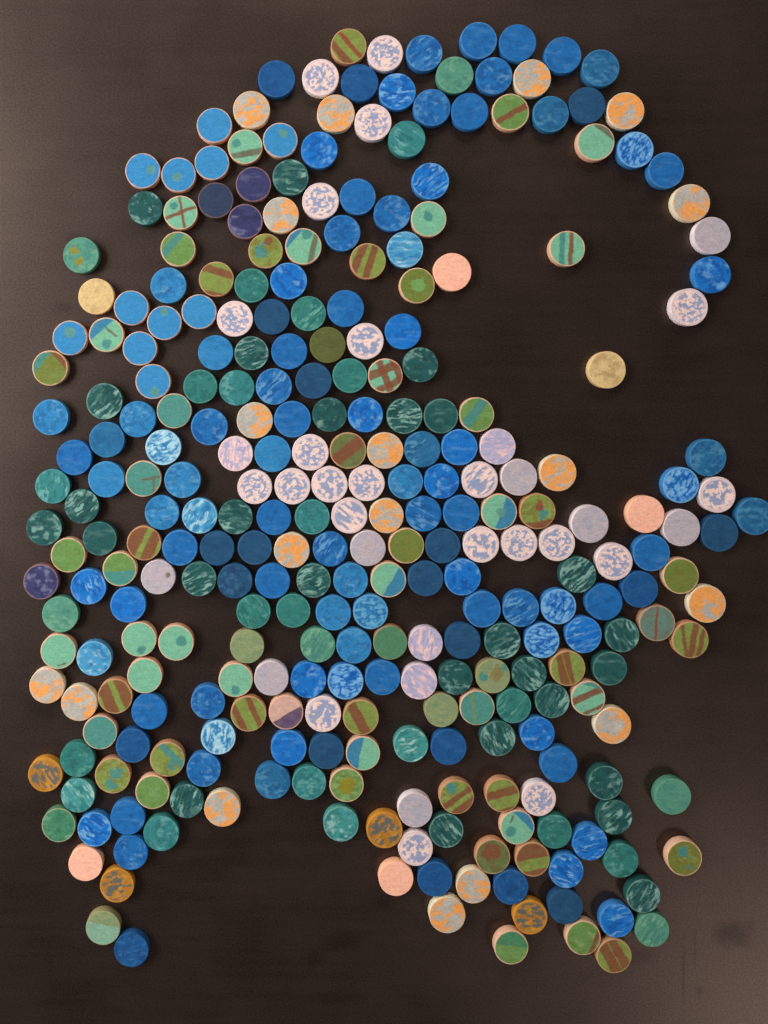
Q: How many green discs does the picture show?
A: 115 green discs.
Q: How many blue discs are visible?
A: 119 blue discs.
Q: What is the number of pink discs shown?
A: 39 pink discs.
